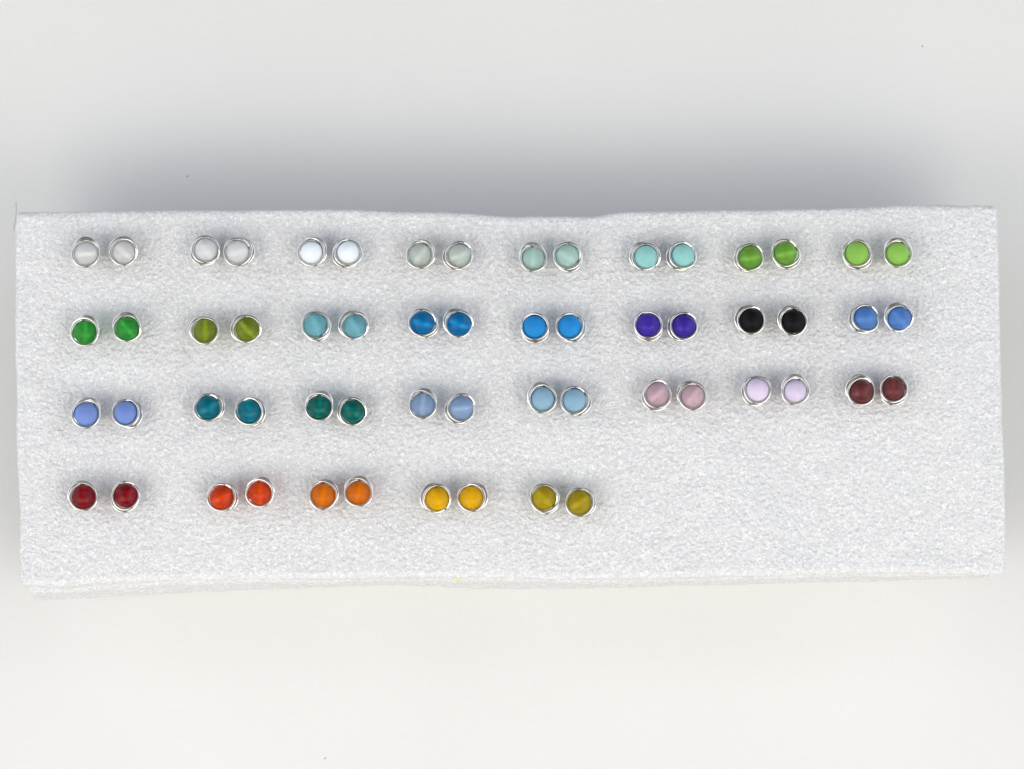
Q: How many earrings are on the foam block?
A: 58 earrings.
